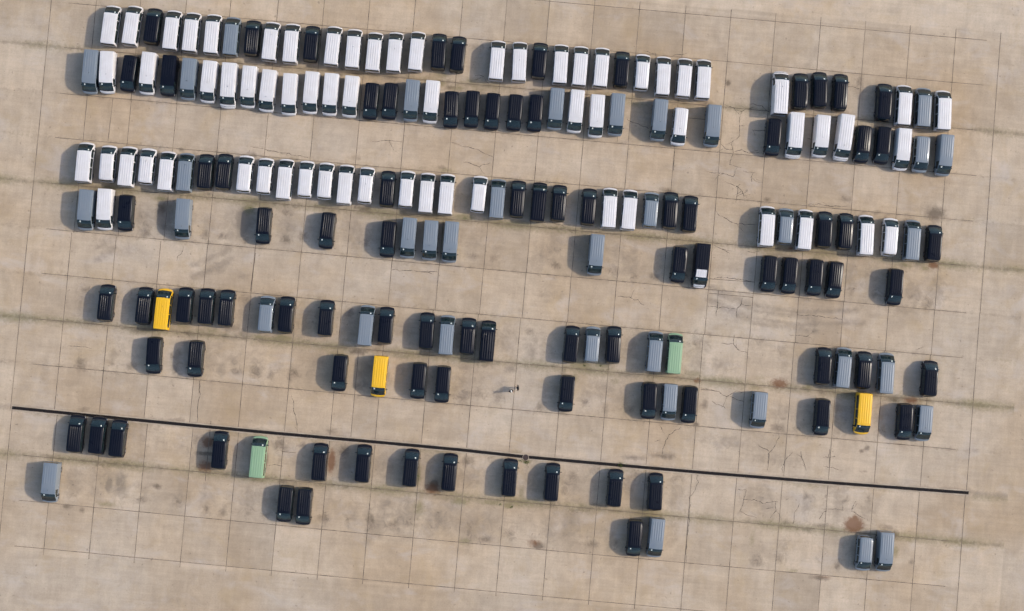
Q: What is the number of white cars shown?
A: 65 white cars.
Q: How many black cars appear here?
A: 87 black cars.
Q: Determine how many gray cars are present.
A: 36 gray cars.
